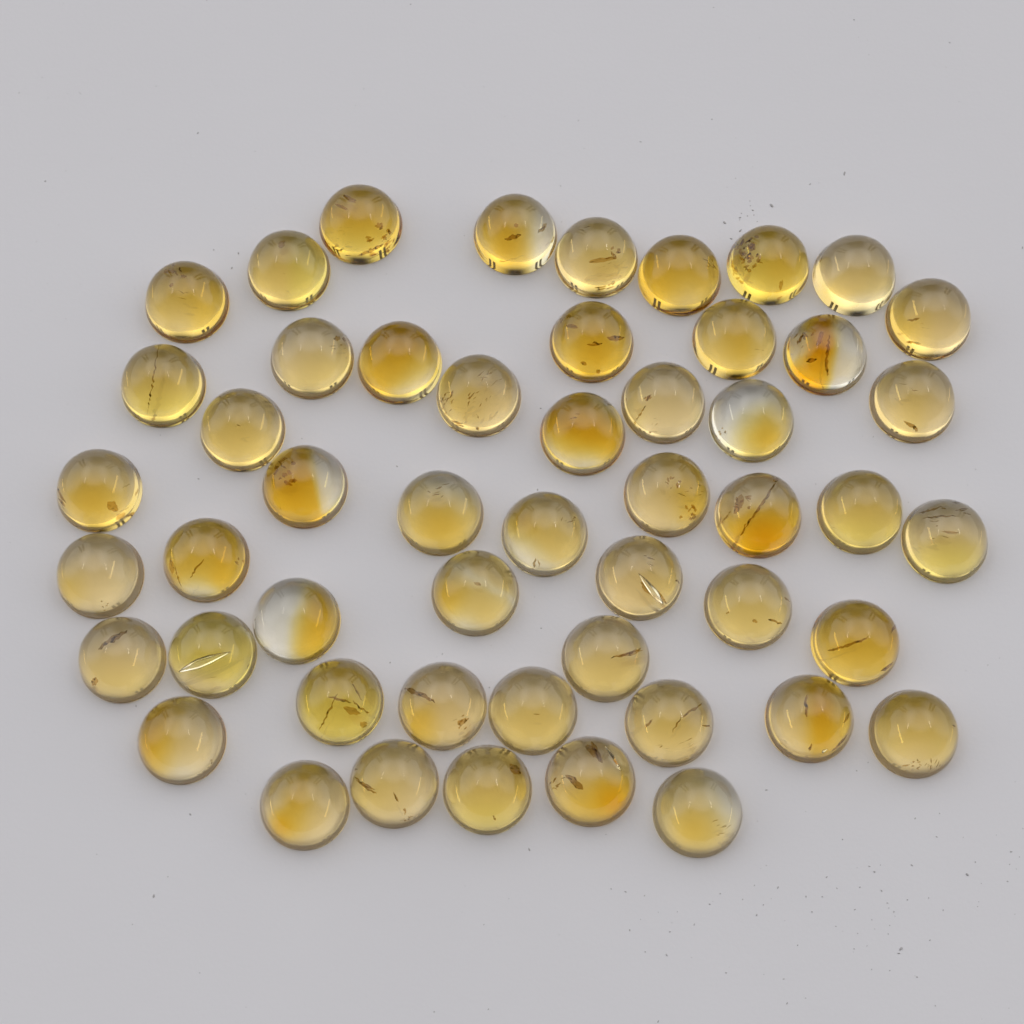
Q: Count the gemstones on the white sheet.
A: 51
